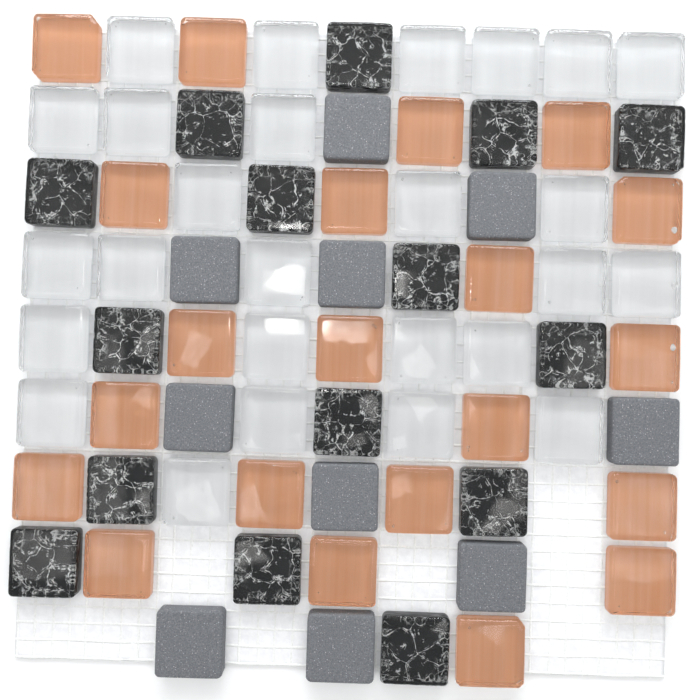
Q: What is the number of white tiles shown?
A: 26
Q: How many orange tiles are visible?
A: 21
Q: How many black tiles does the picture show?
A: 15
